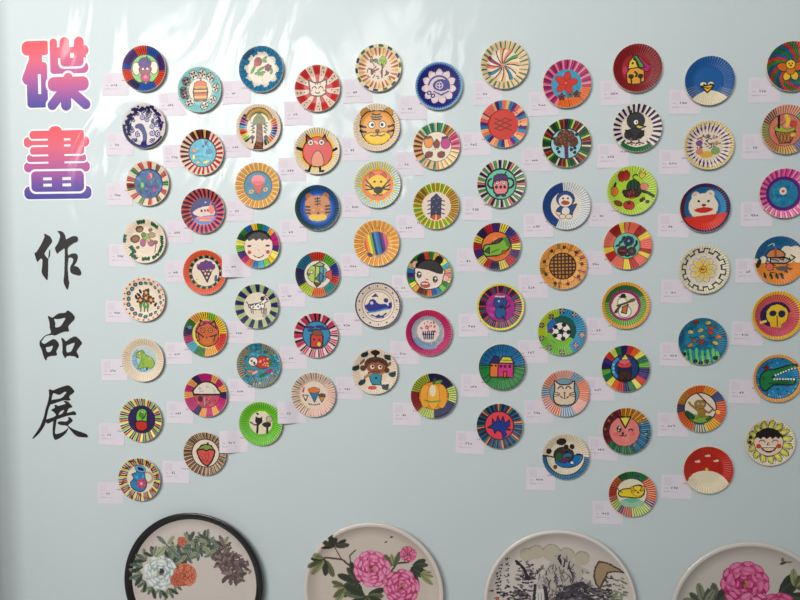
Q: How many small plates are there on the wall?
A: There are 76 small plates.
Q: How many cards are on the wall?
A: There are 75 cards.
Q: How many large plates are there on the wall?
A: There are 4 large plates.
